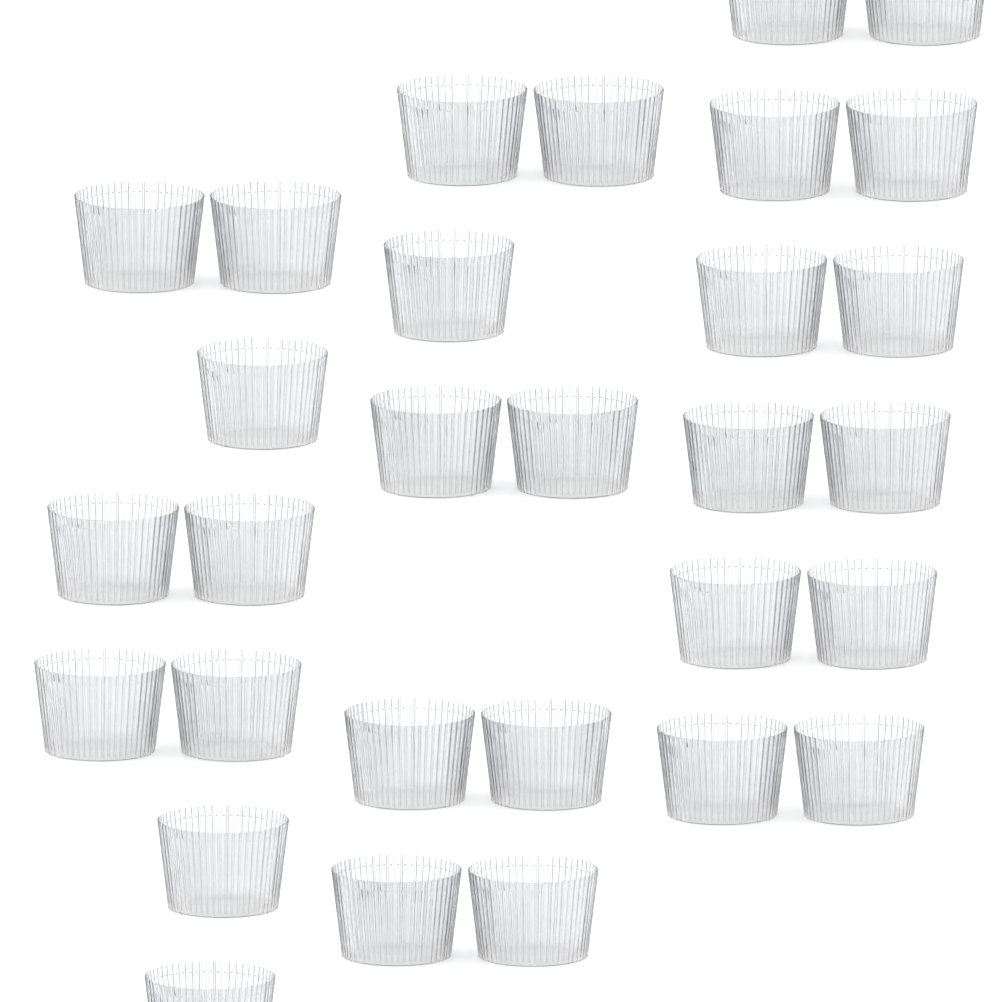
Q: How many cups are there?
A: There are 30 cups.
